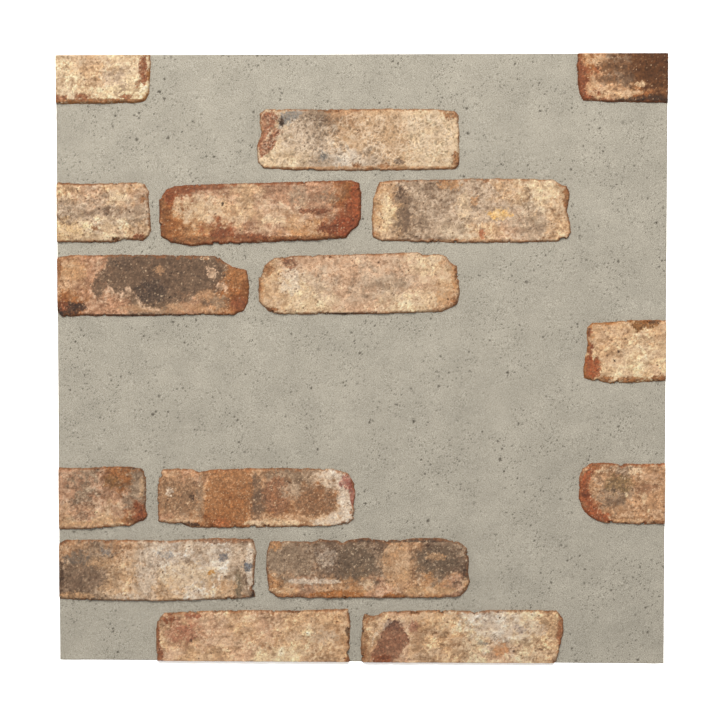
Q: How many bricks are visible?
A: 16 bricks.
